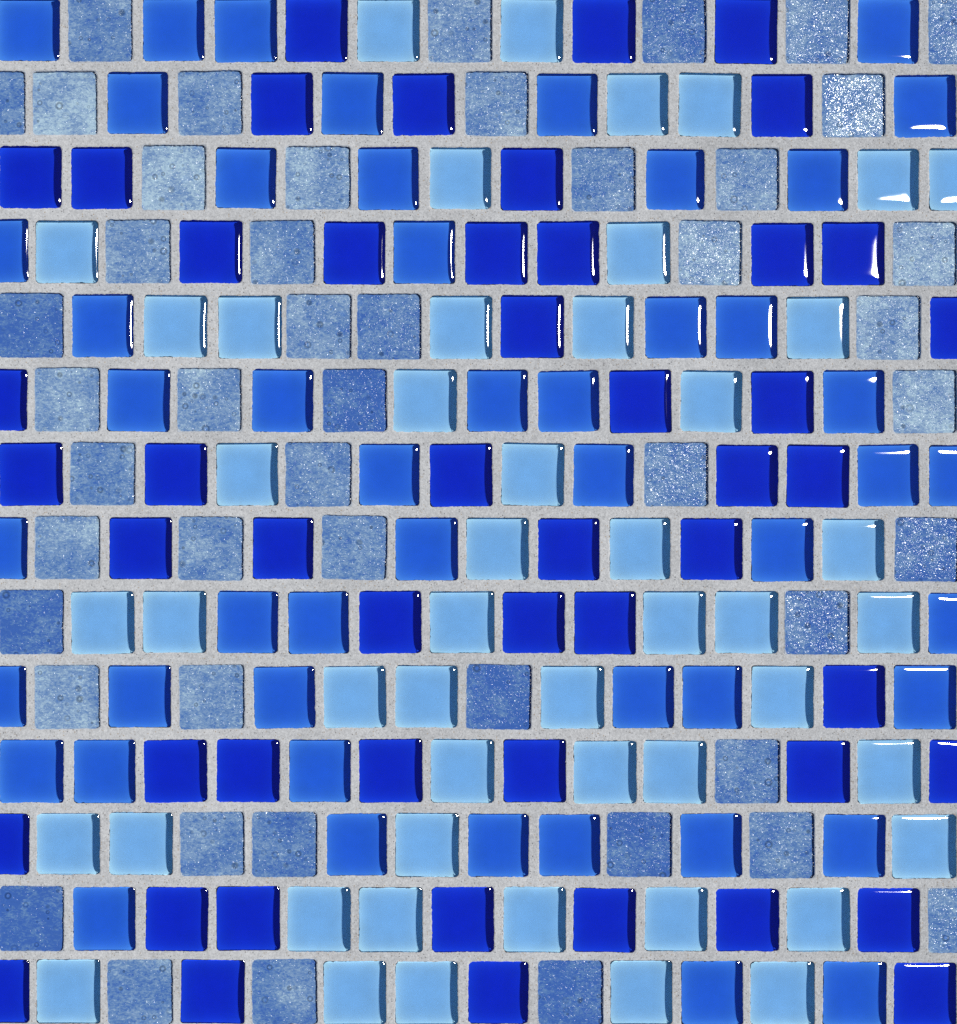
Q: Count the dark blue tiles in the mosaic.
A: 50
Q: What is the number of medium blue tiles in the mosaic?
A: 49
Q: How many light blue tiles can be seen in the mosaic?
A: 49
